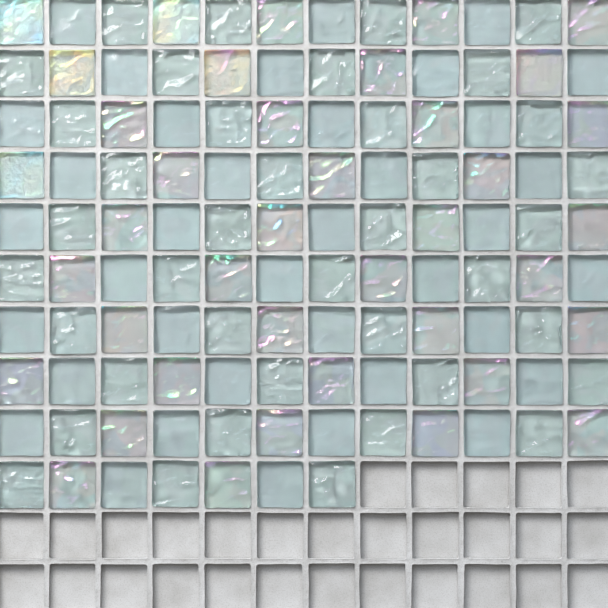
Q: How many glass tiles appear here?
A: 115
